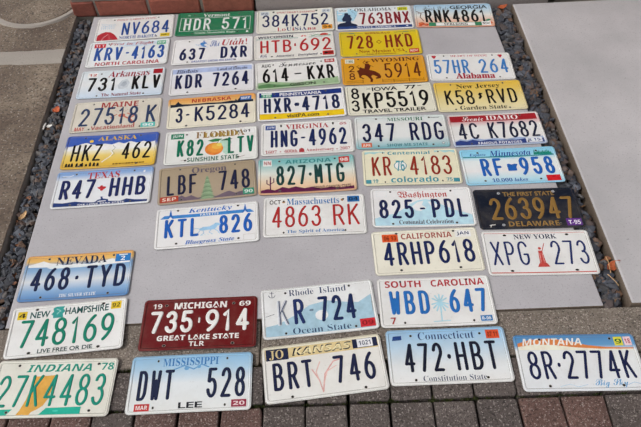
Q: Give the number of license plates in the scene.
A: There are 45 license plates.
